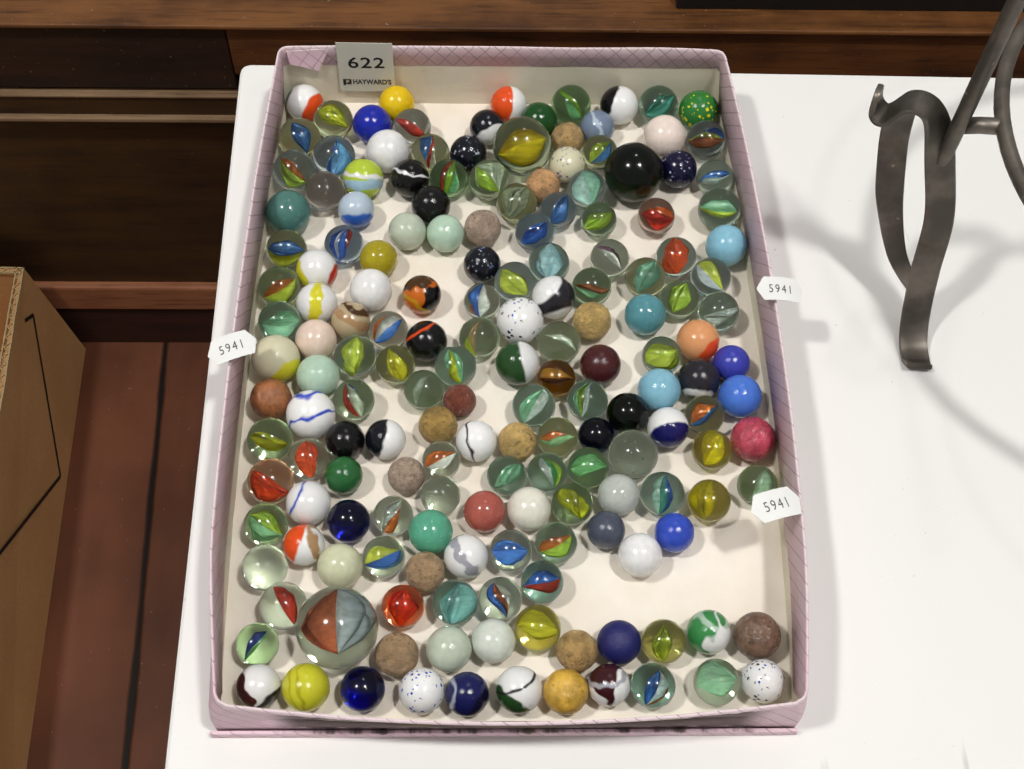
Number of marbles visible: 172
